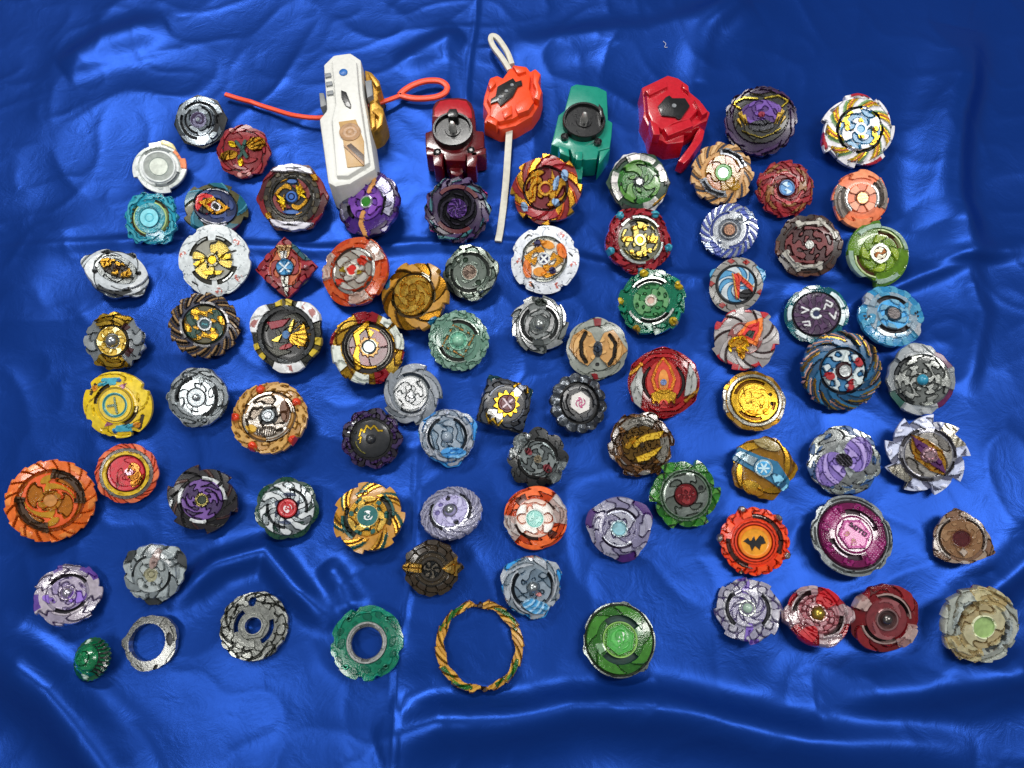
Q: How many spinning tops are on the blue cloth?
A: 76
